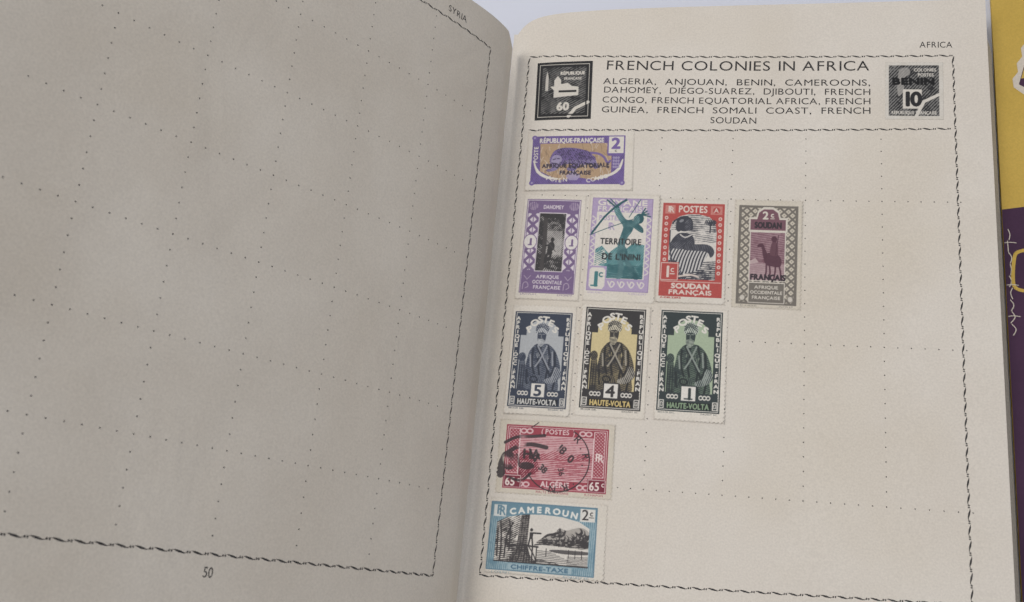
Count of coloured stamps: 10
